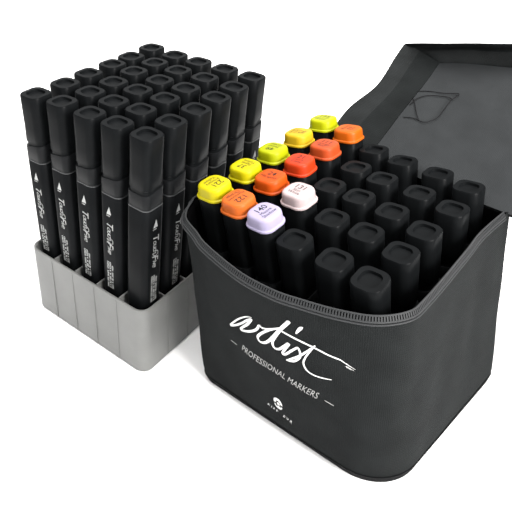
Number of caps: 12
